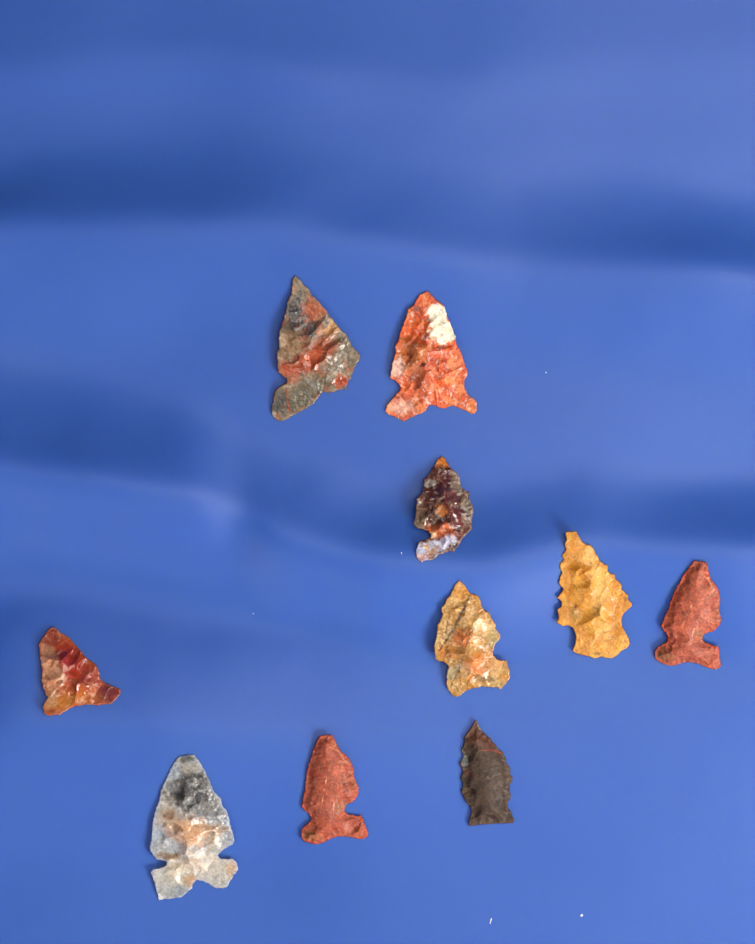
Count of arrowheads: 10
